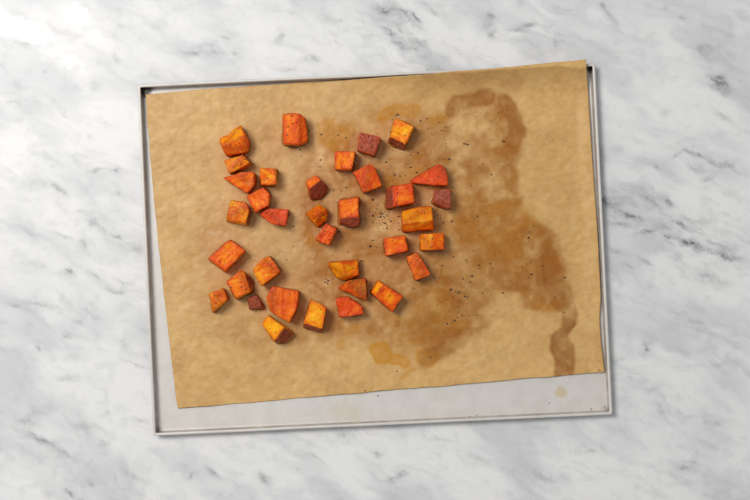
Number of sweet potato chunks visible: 35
